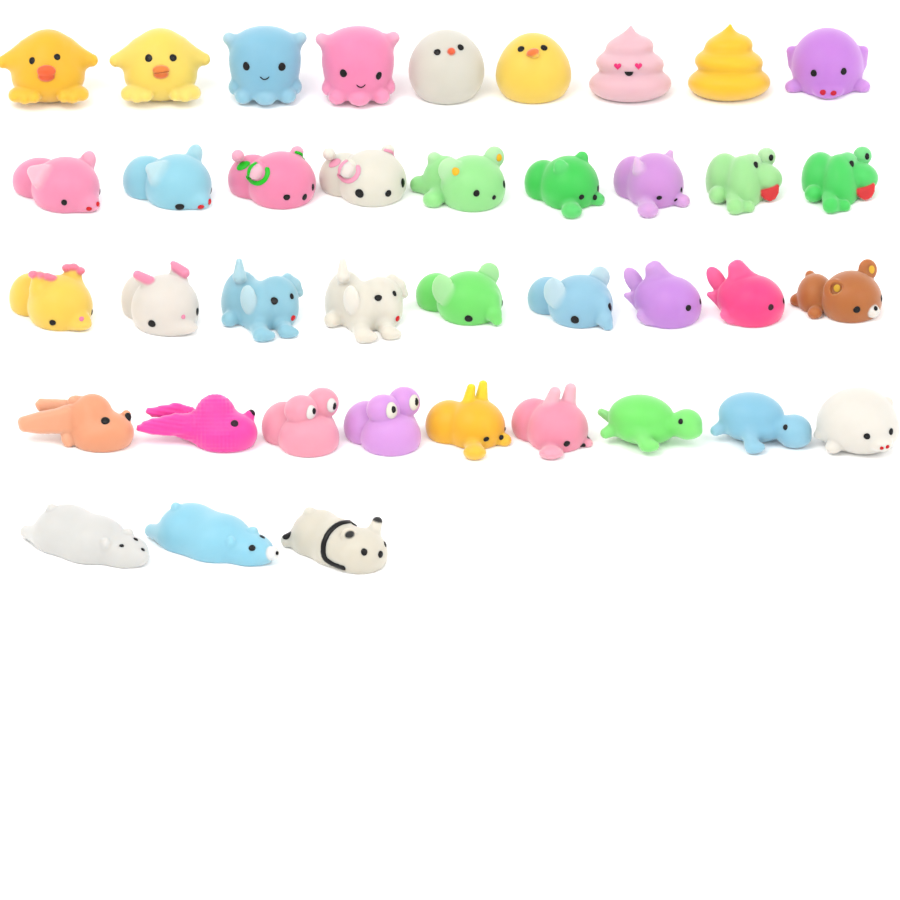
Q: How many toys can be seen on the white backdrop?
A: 39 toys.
